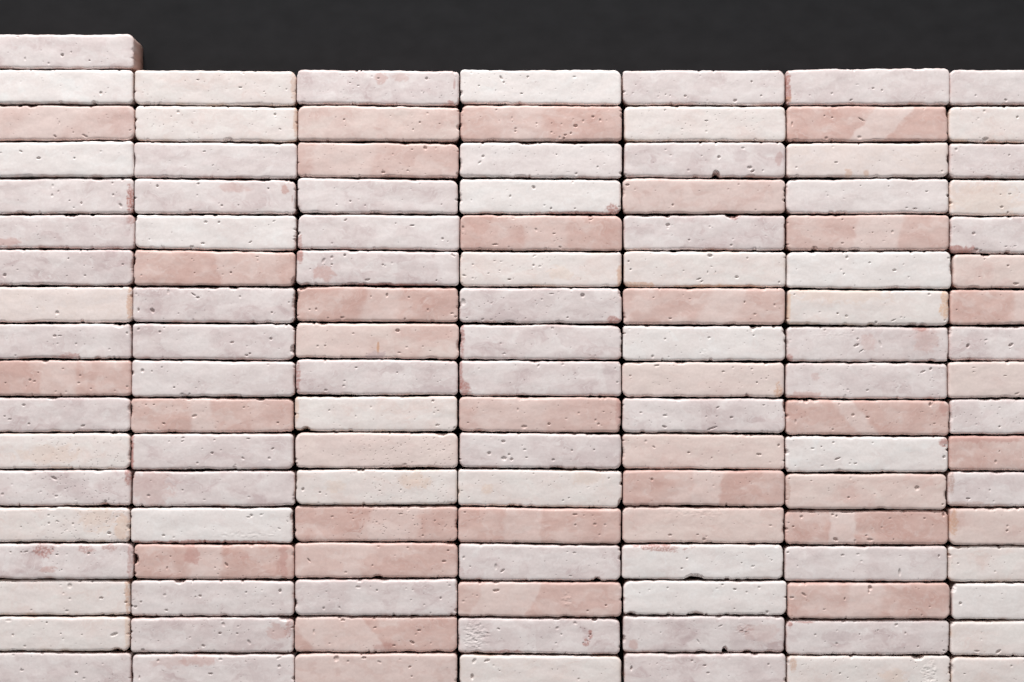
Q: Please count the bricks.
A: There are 120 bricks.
